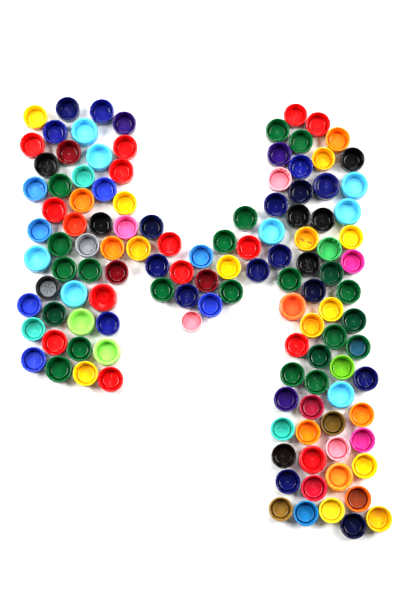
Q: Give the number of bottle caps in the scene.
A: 123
